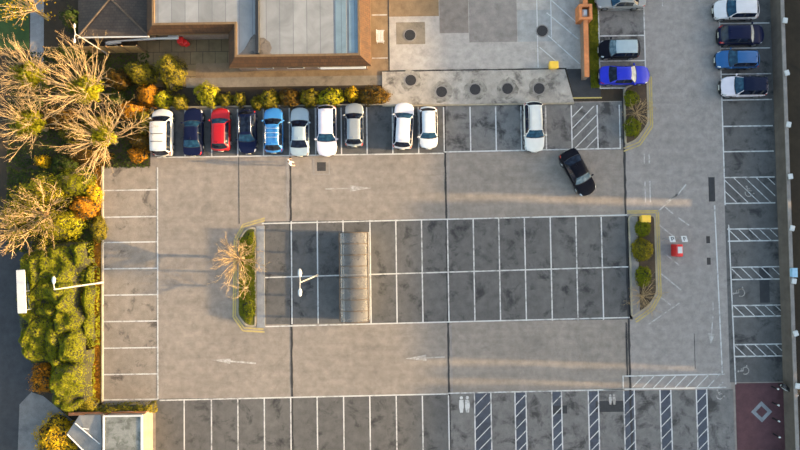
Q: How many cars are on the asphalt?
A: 19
